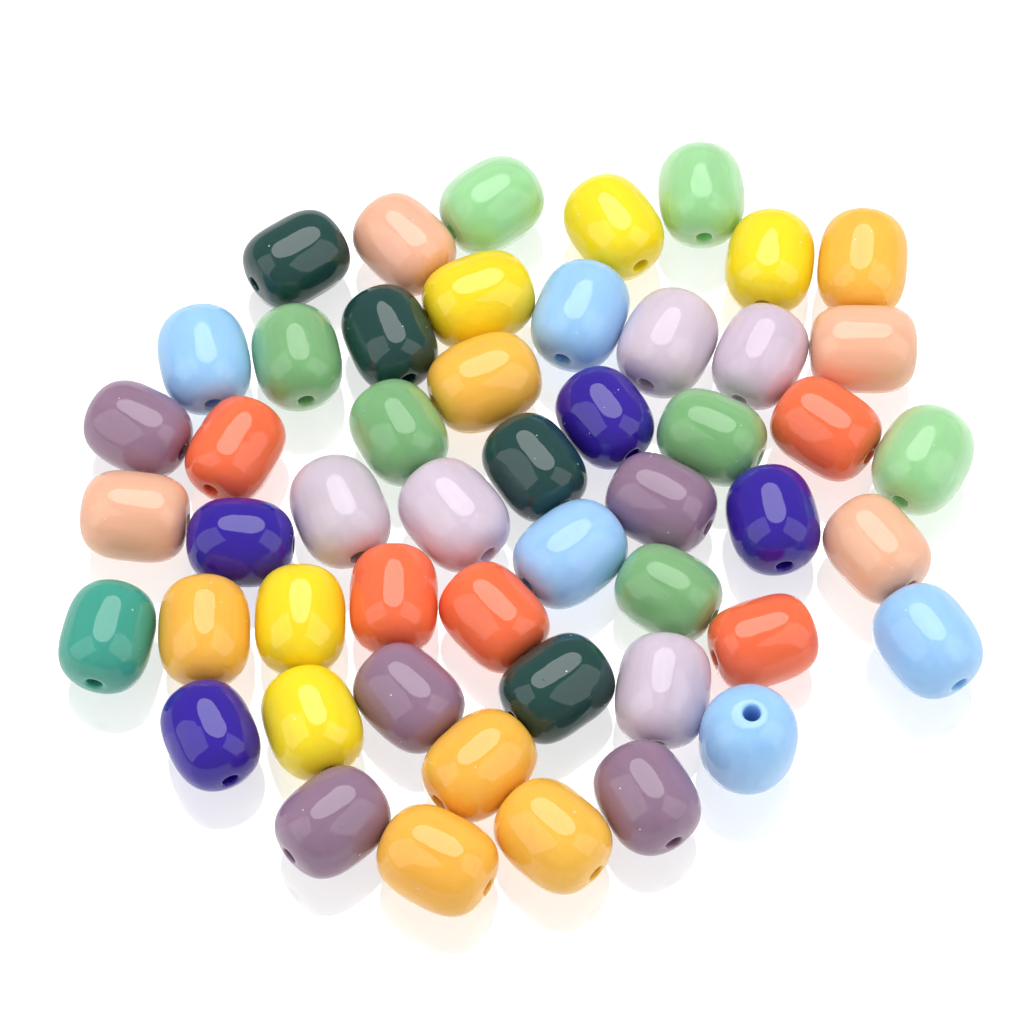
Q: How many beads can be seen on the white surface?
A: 51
